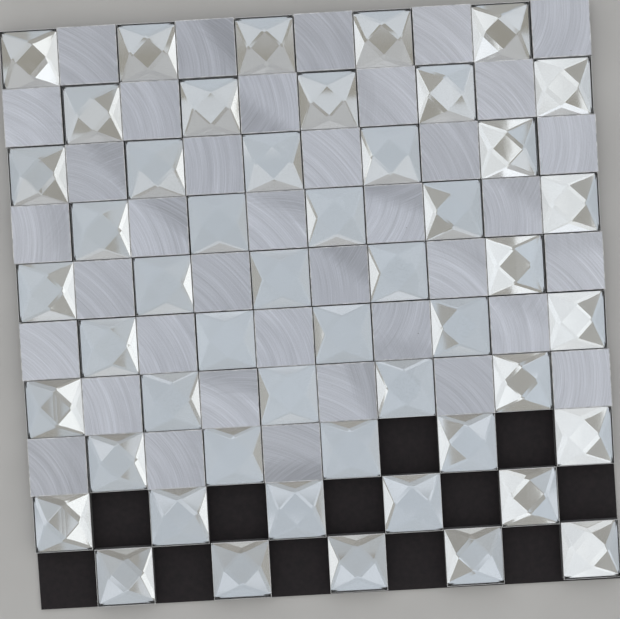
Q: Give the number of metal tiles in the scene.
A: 38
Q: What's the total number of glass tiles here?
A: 50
